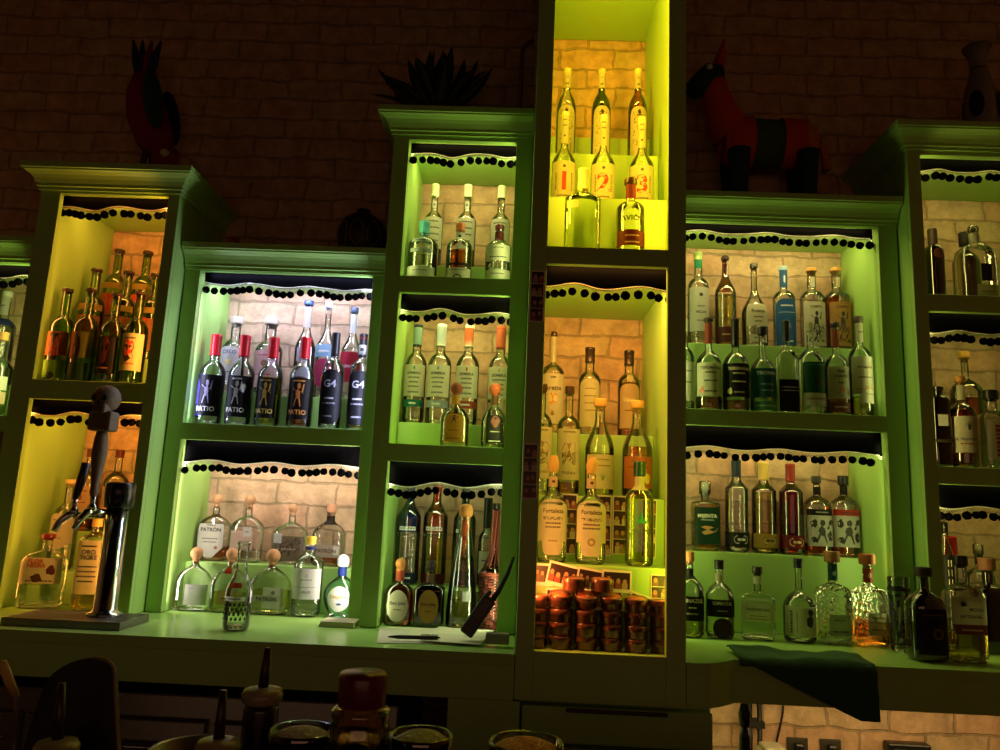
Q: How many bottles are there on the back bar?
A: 114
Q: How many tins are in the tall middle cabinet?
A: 26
